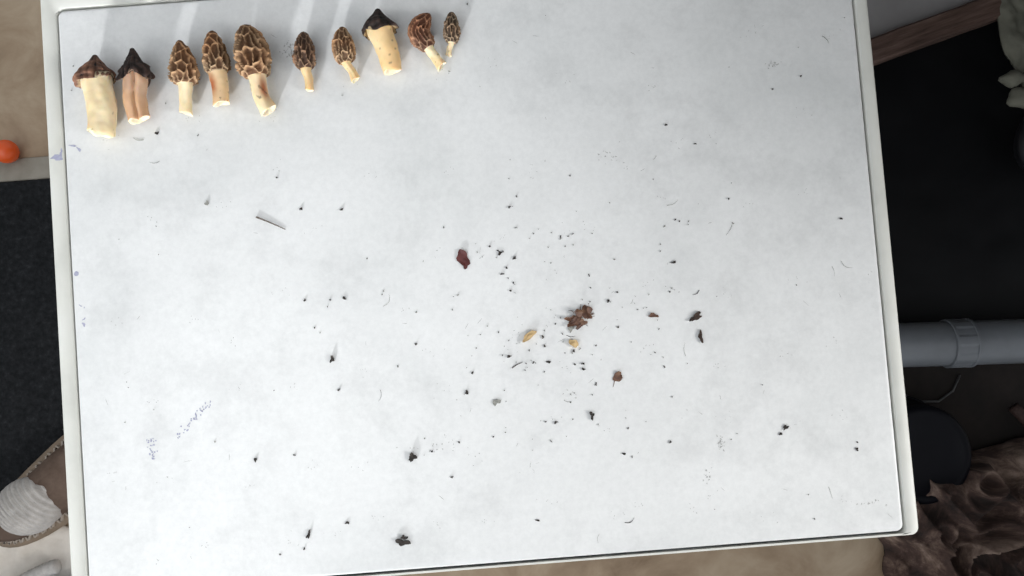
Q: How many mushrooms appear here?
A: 10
